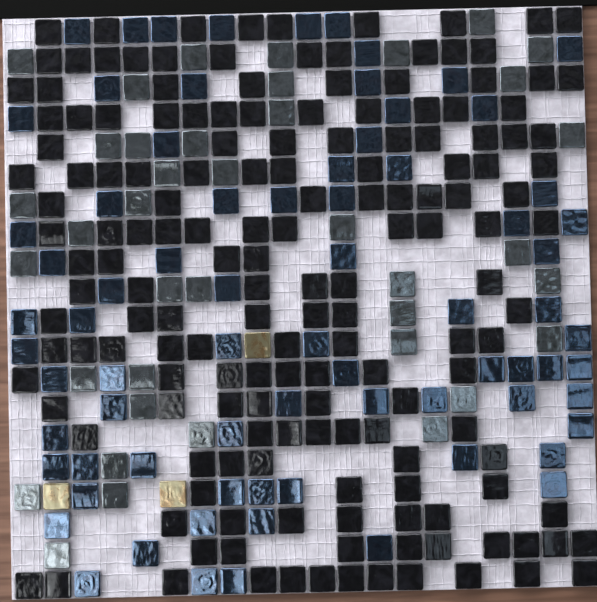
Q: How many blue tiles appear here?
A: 75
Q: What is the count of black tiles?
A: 164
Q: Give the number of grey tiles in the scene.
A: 39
